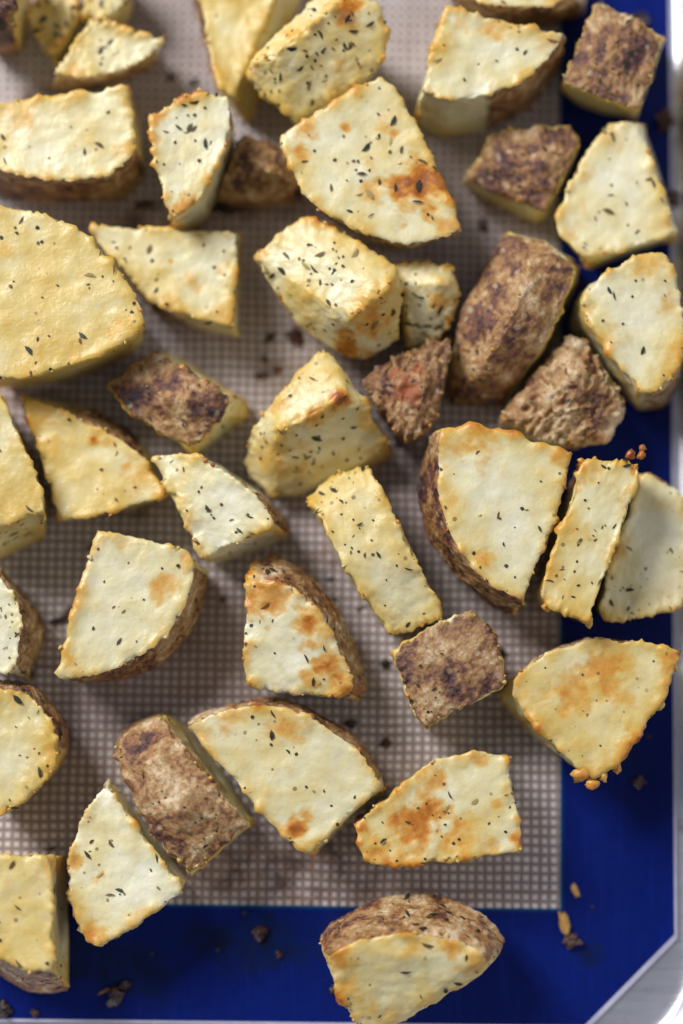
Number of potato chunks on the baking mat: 44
